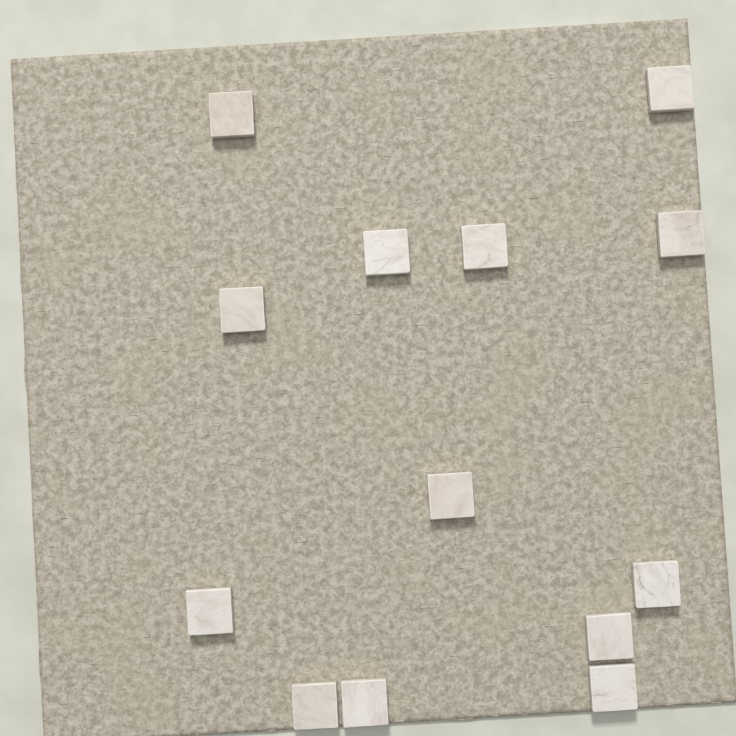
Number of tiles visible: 13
